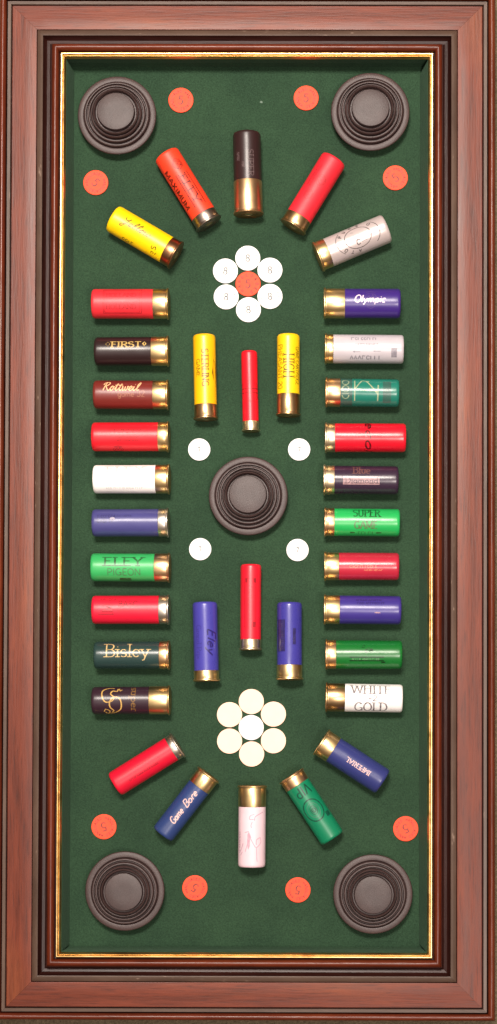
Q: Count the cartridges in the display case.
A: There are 36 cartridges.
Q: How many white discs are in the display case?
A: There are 11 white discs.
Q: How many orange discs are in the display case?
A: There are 9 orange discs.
